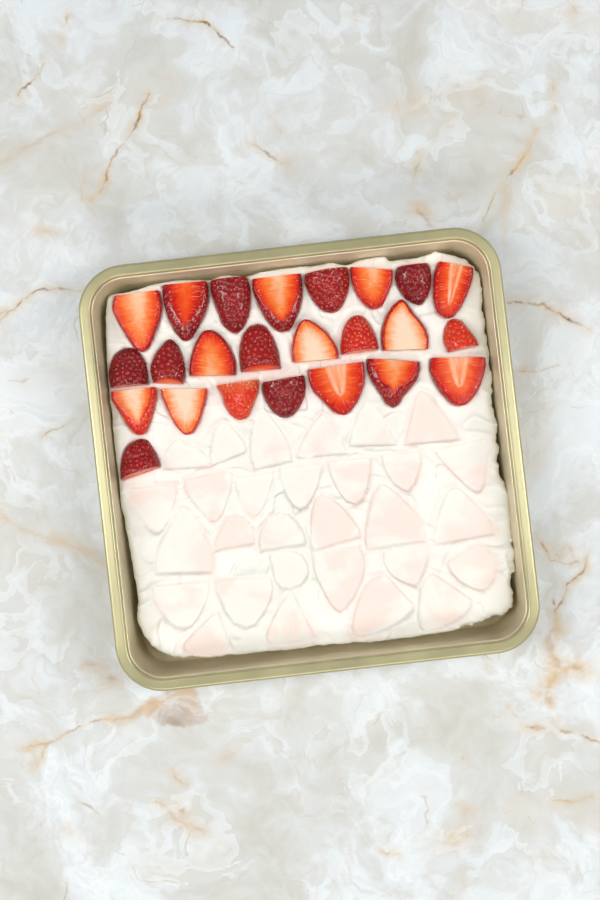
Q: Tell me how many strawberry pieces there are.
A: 24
